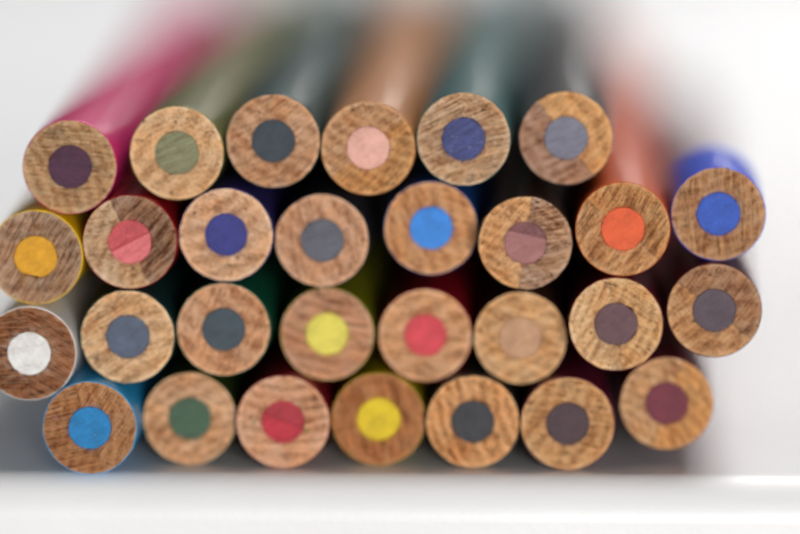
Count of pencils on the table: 29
